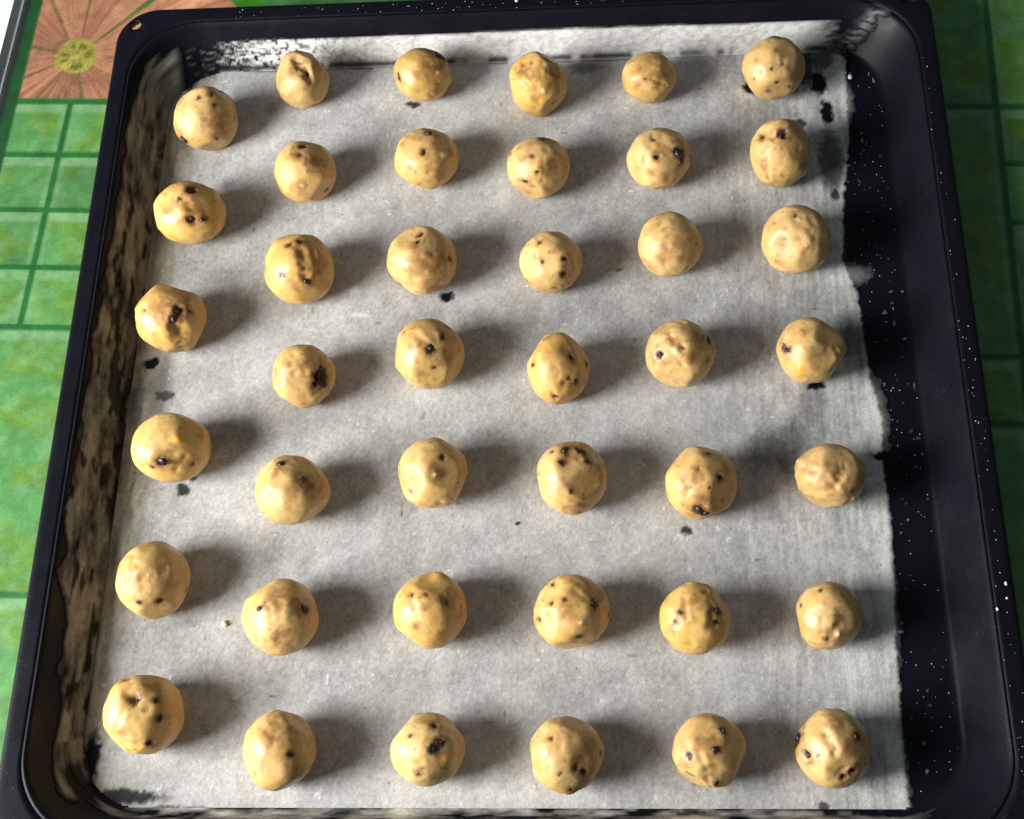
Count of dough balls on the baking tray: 41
